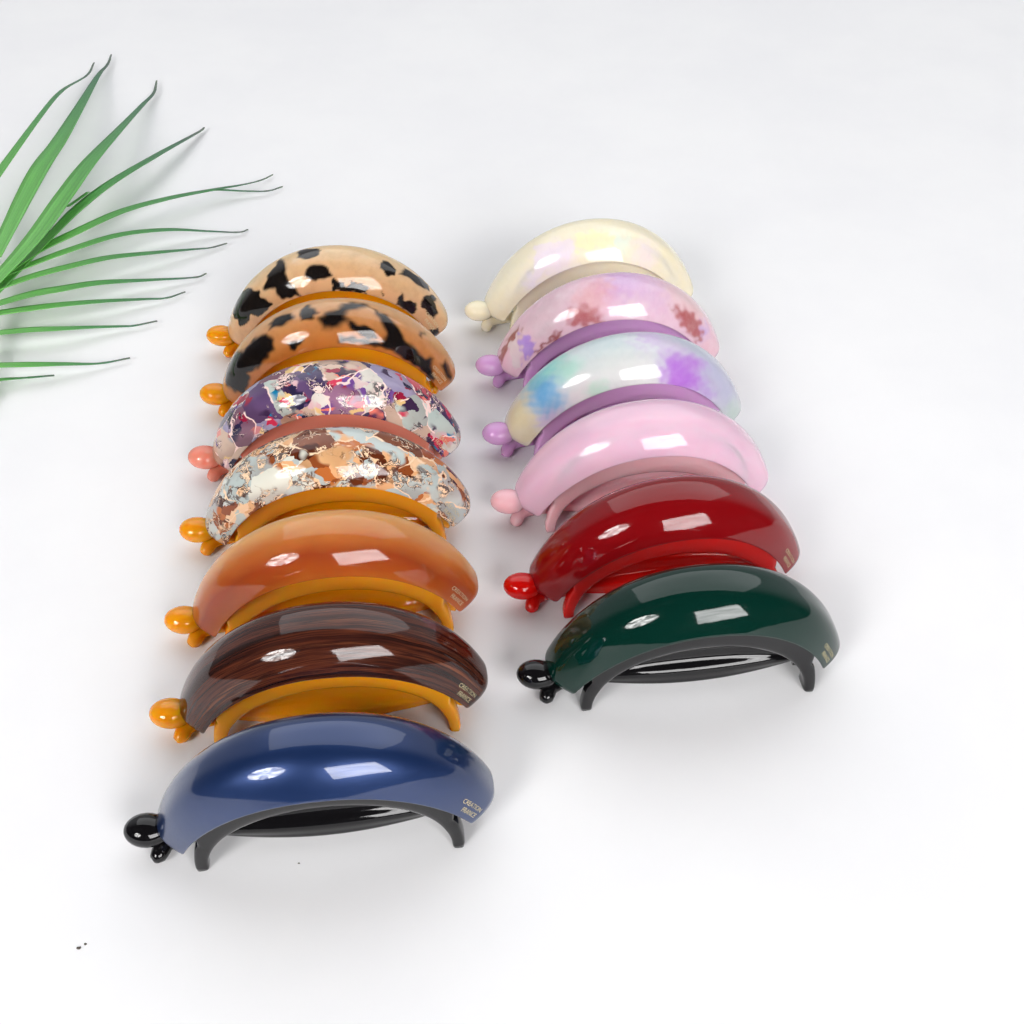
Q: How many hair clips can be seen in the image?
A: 13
